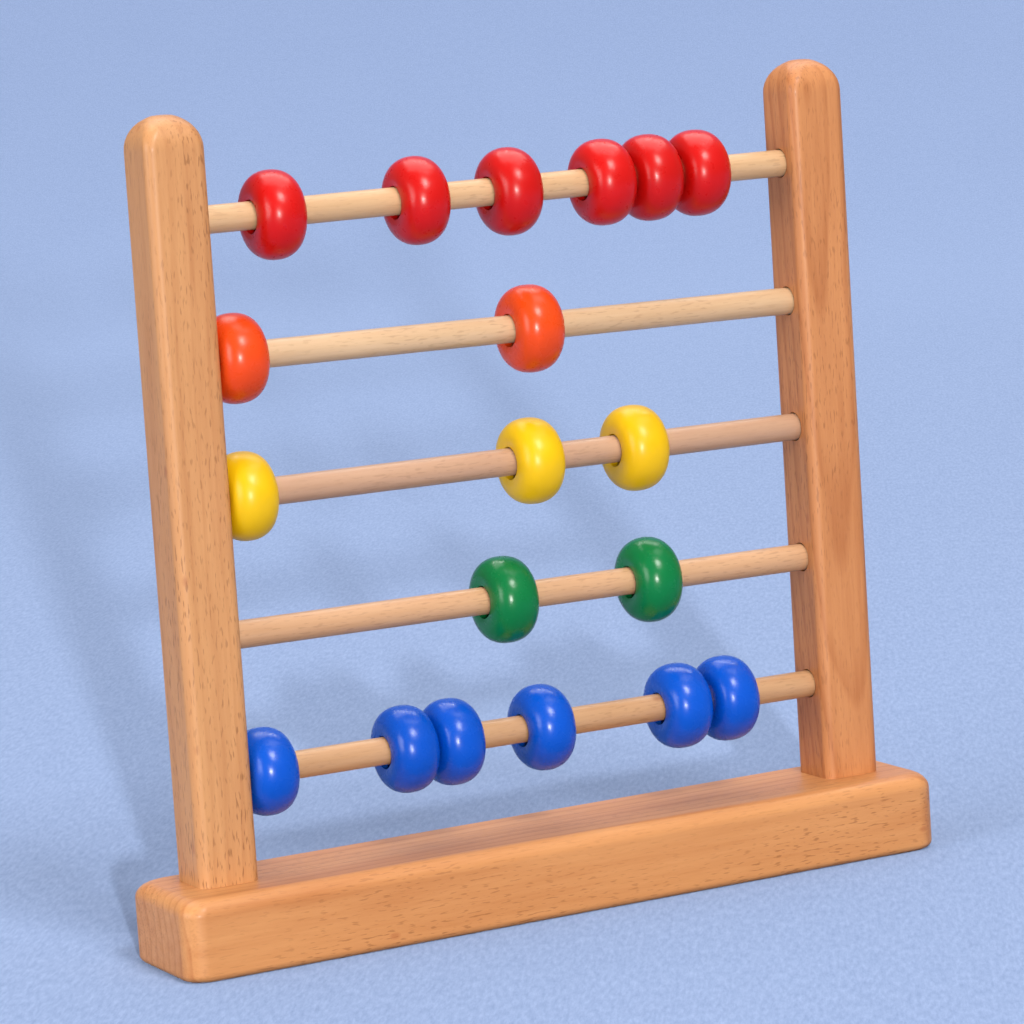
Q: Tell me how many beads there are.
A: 19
